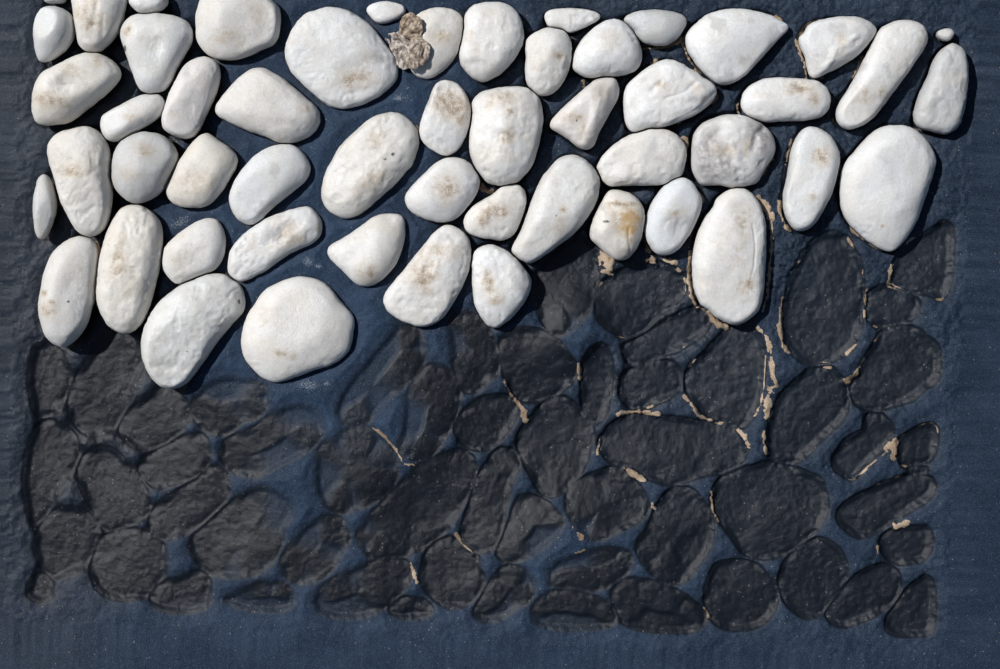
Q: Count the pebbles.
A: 53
